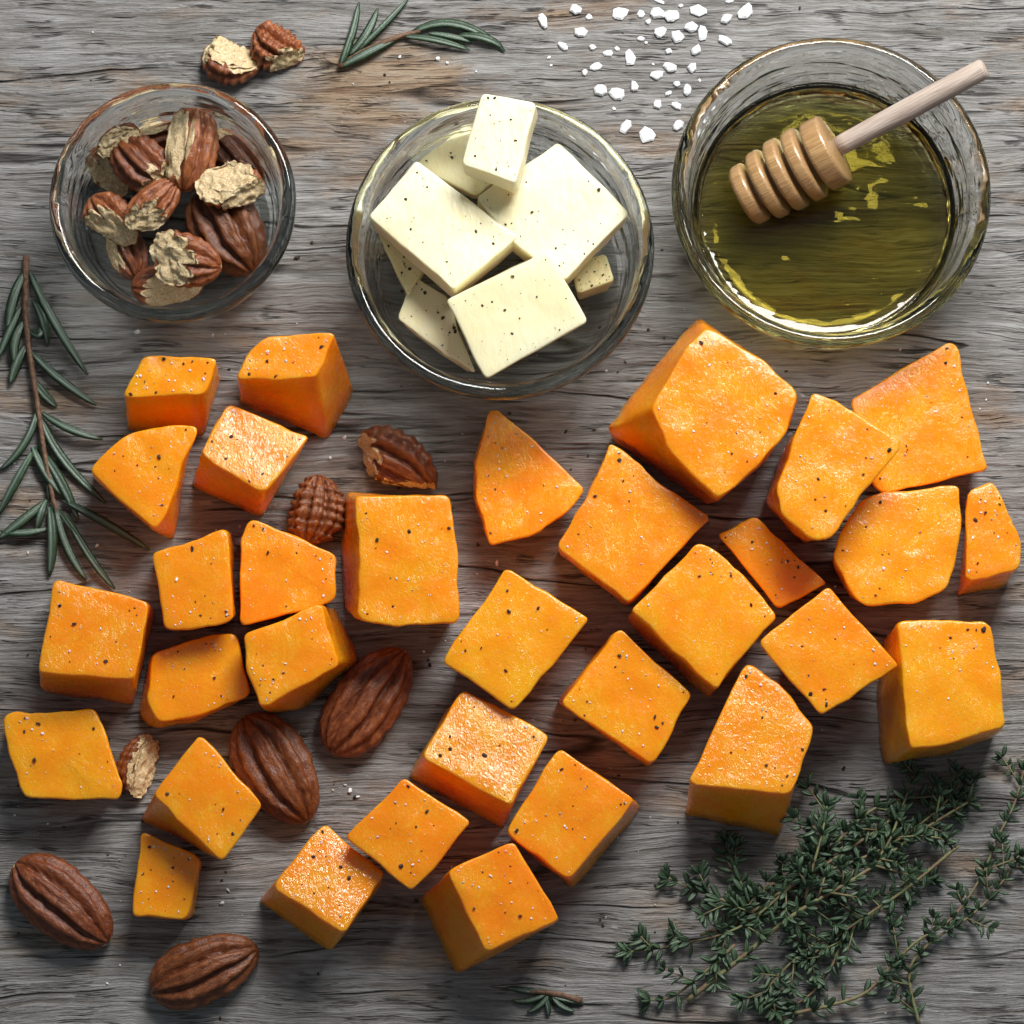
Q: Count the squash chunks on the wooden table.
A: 32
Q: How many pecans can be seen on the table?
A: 22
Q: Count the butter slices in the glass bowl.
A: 8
